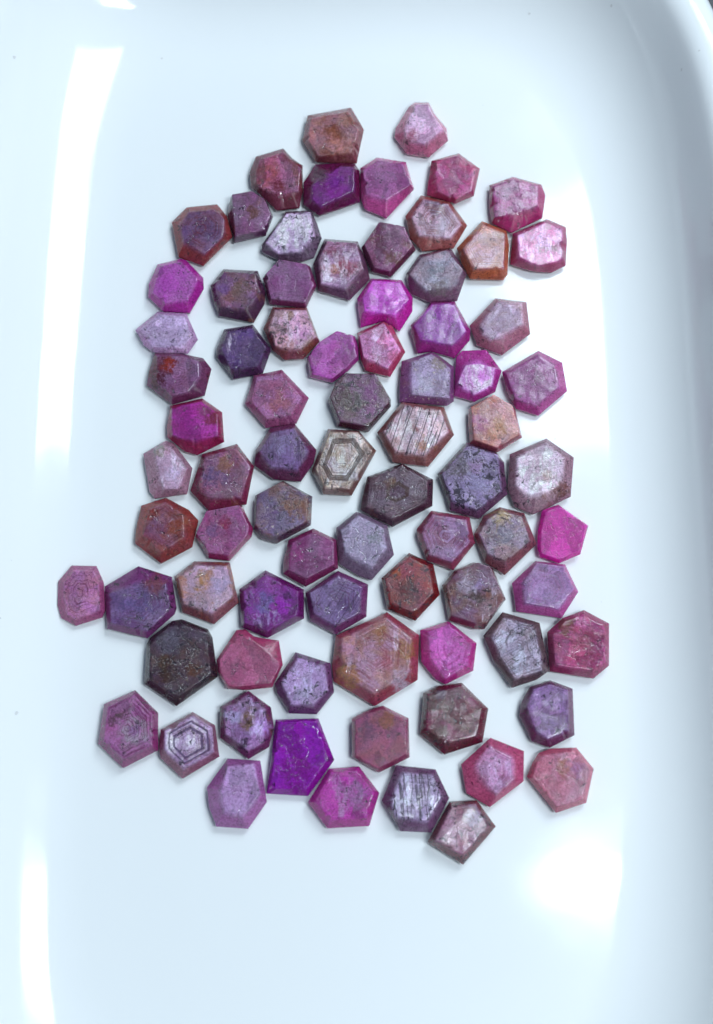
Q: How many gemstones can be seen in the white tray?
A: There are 79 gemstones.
